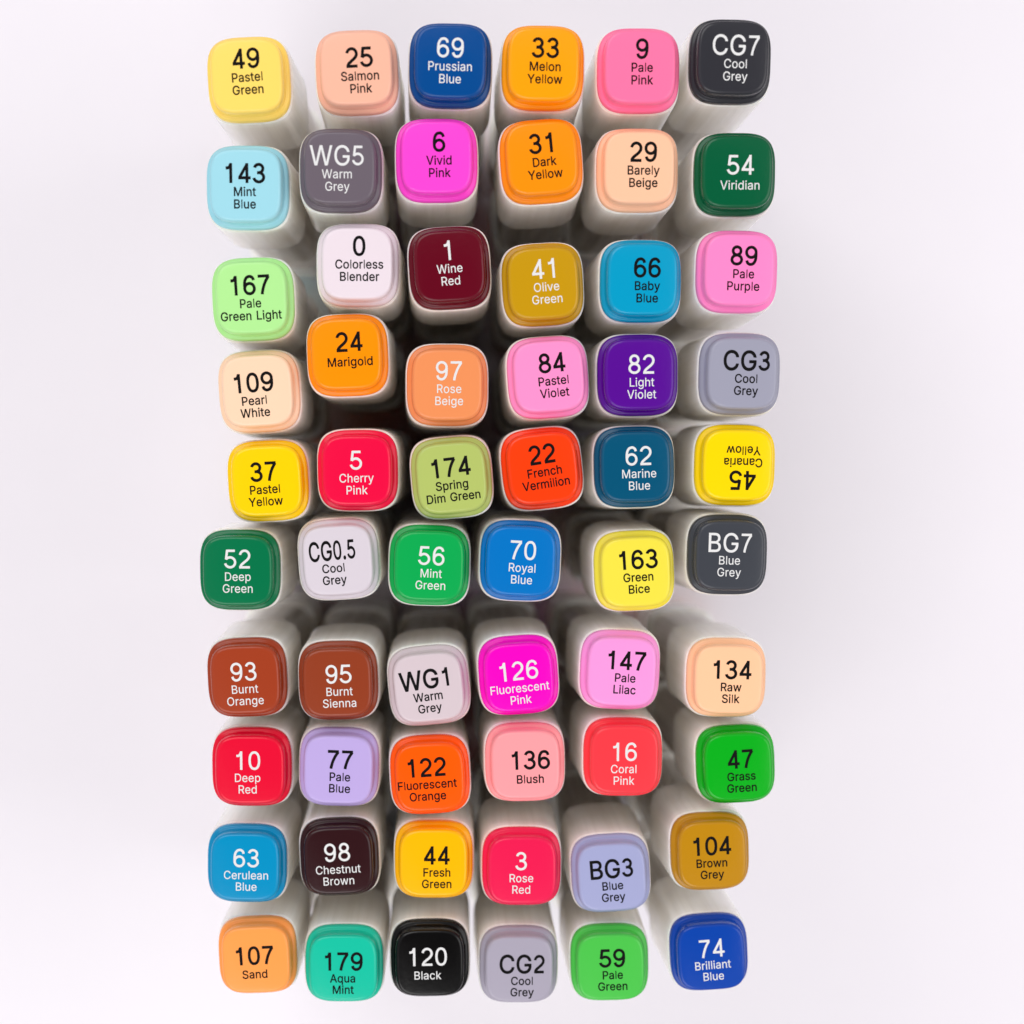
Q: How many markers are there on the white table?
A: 60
